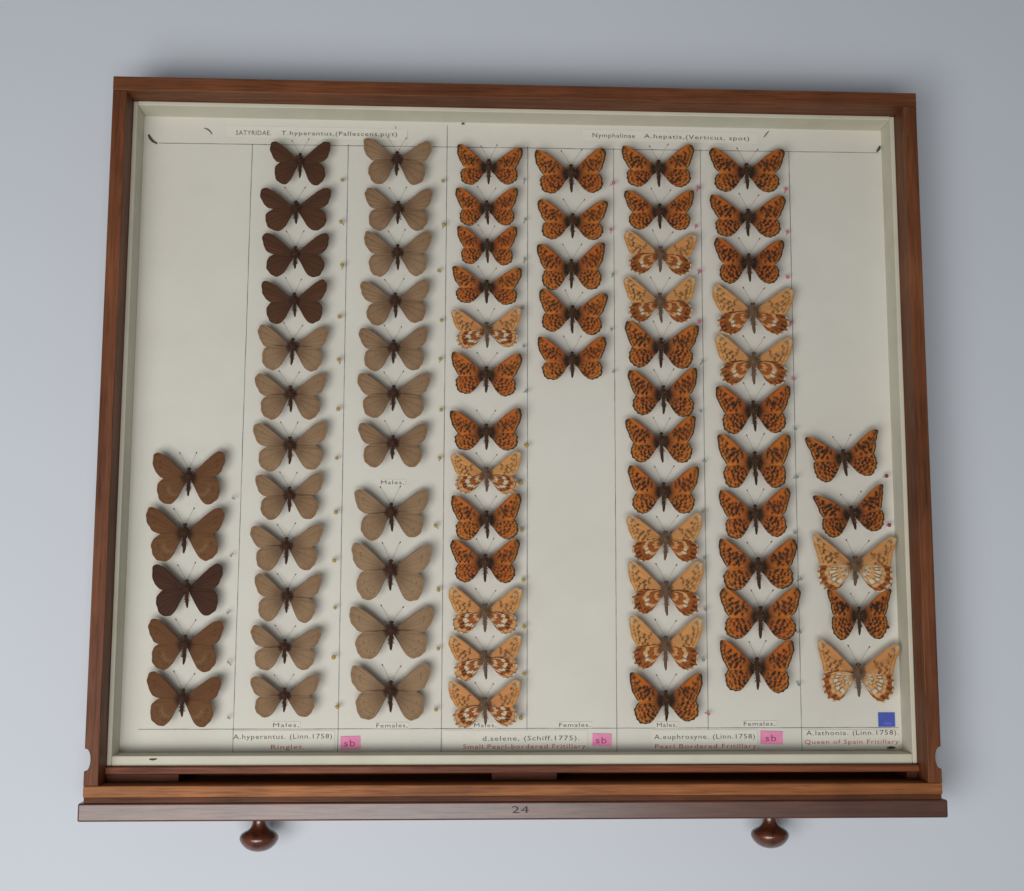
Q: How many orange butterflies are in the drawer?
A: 46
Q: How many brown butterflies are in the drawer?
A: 28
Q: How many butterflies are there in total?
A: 74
